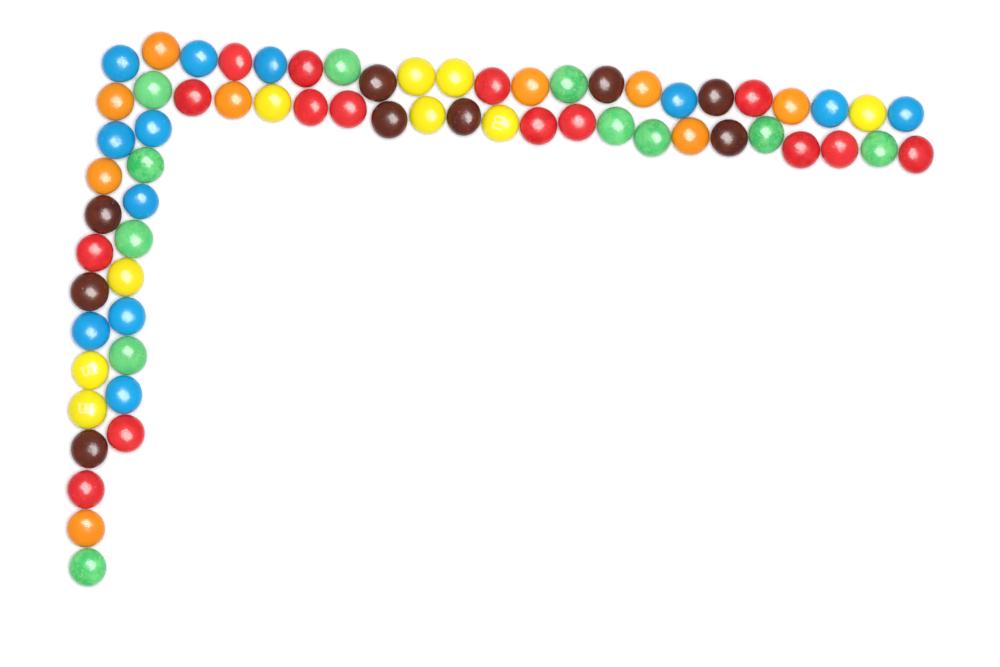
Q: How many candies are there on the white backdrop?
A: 65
